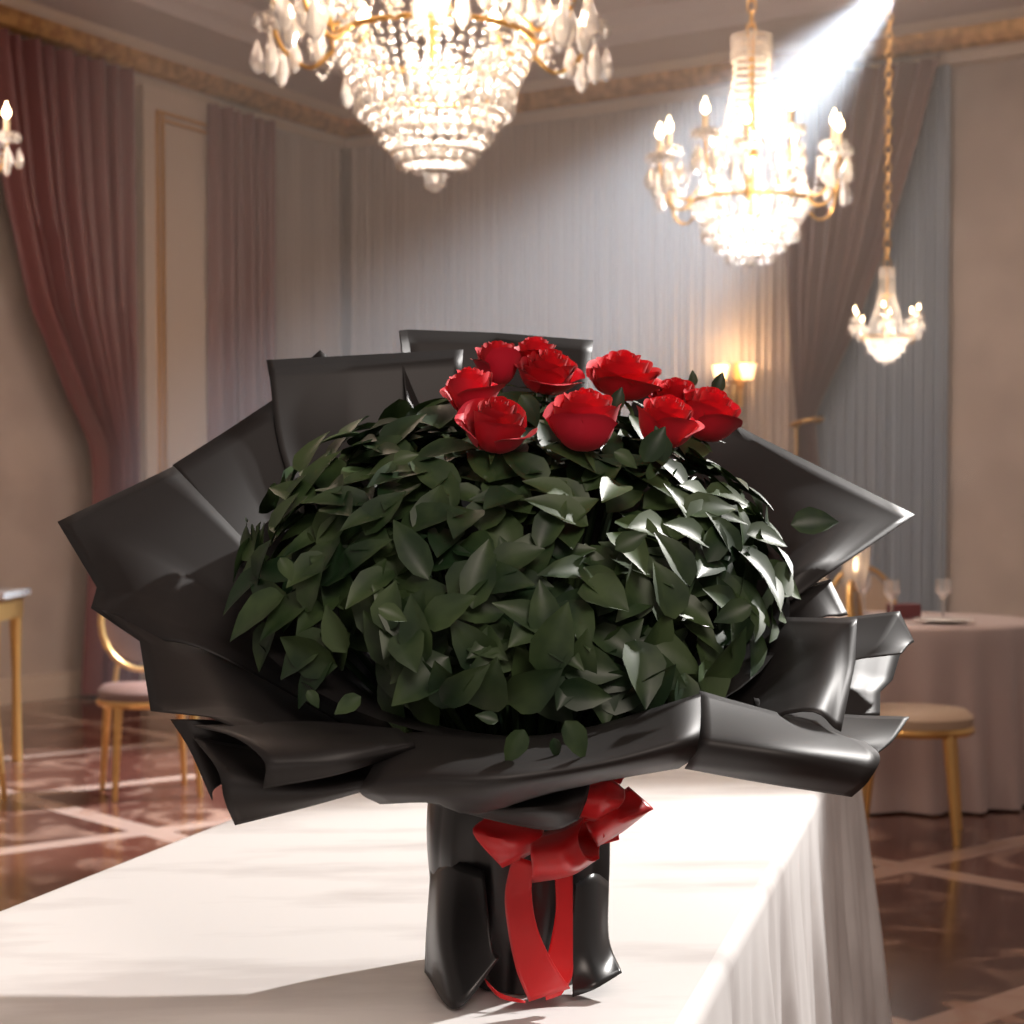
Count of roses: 10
